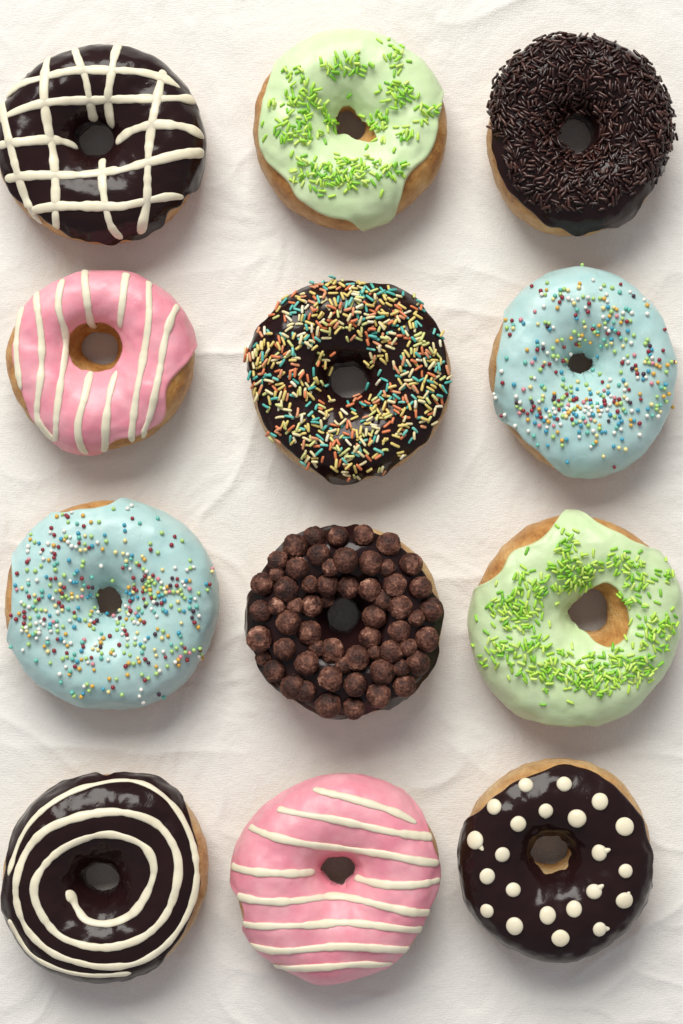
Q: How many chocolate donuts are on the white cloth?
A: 6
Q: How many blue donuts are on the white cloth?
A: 2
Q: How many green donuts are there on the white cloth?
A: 2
